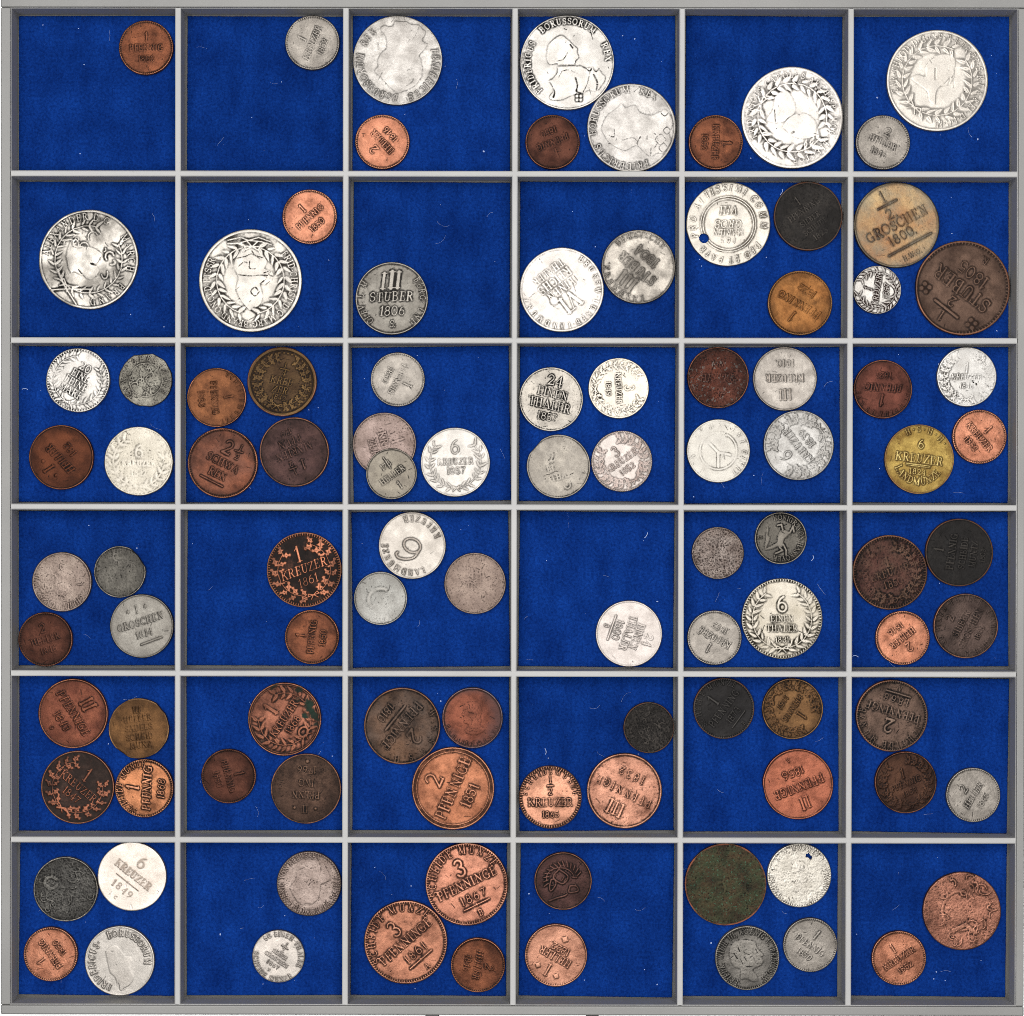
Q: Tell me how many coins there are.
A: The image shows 101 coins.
